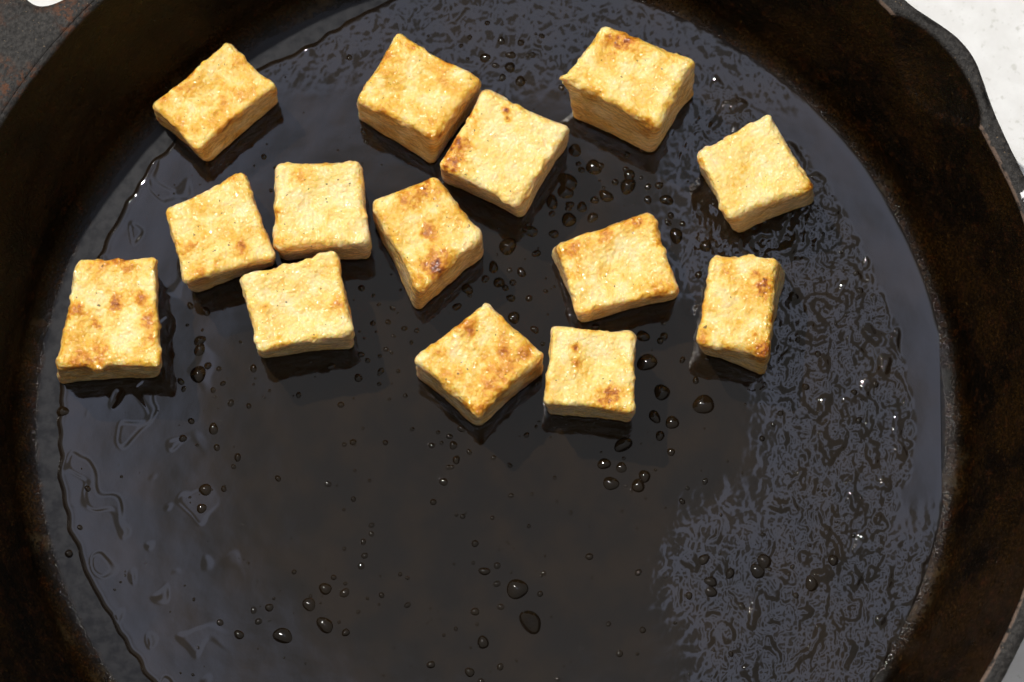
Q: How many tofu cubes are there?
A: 14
